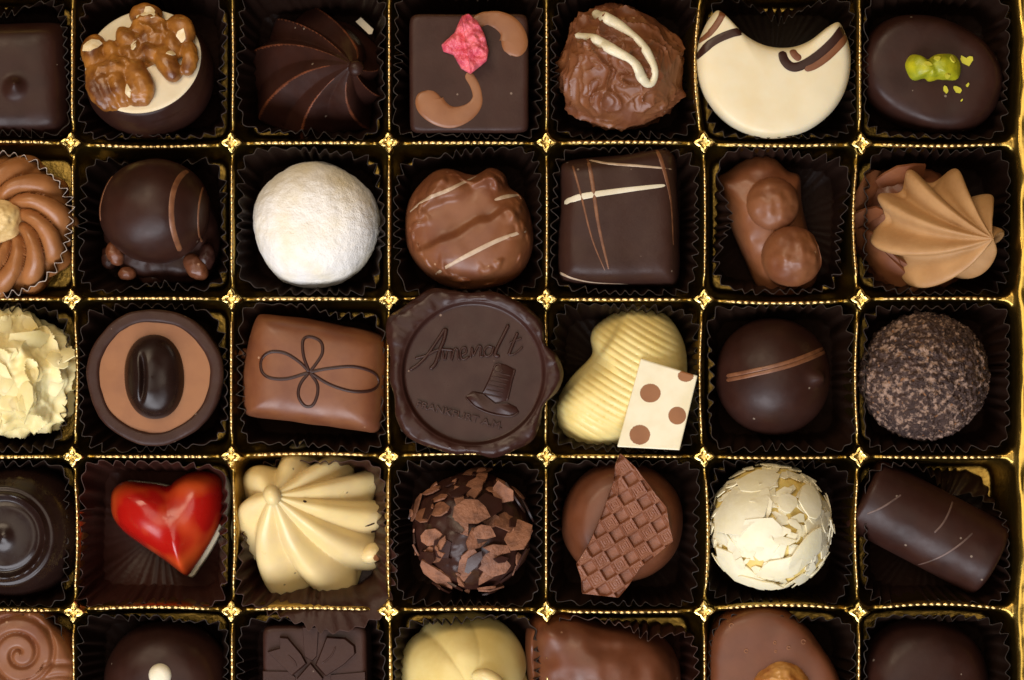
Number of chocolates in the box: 35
